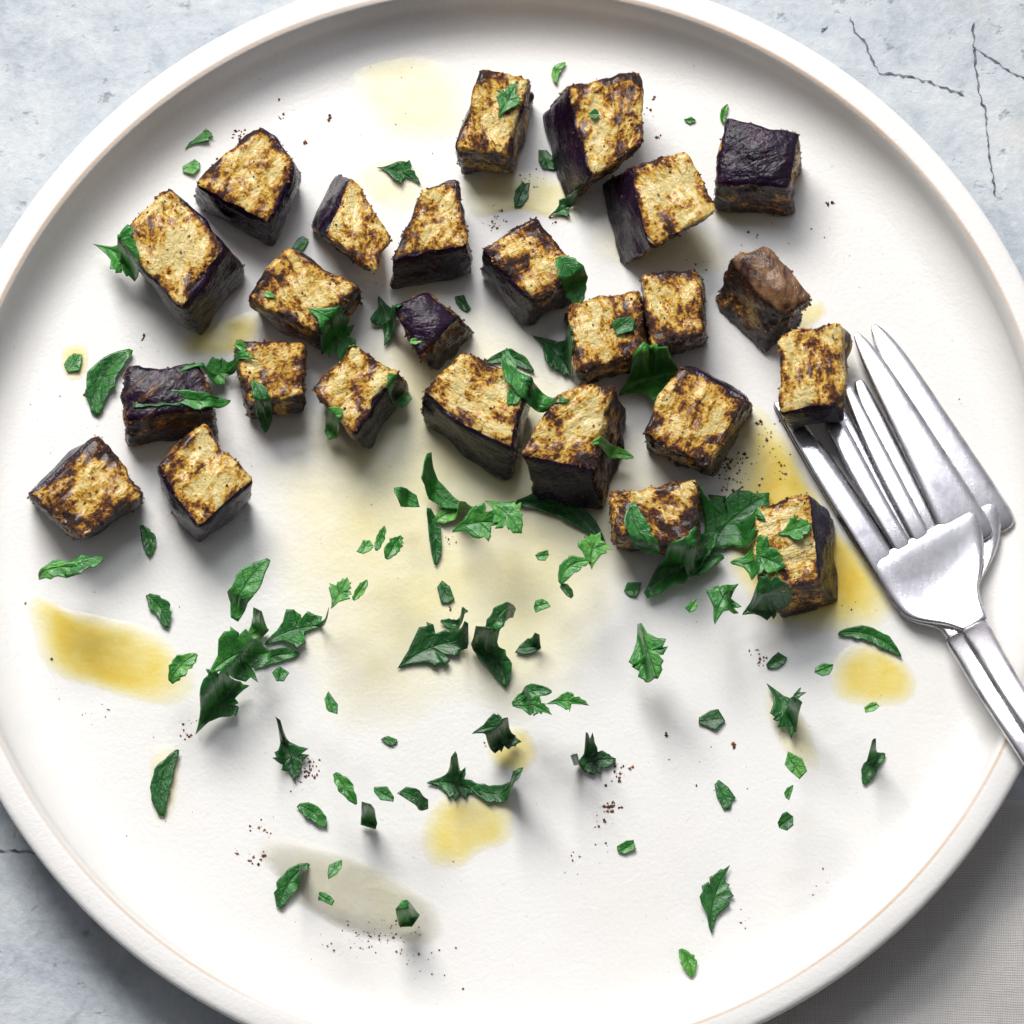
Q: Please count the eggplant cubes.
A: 25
